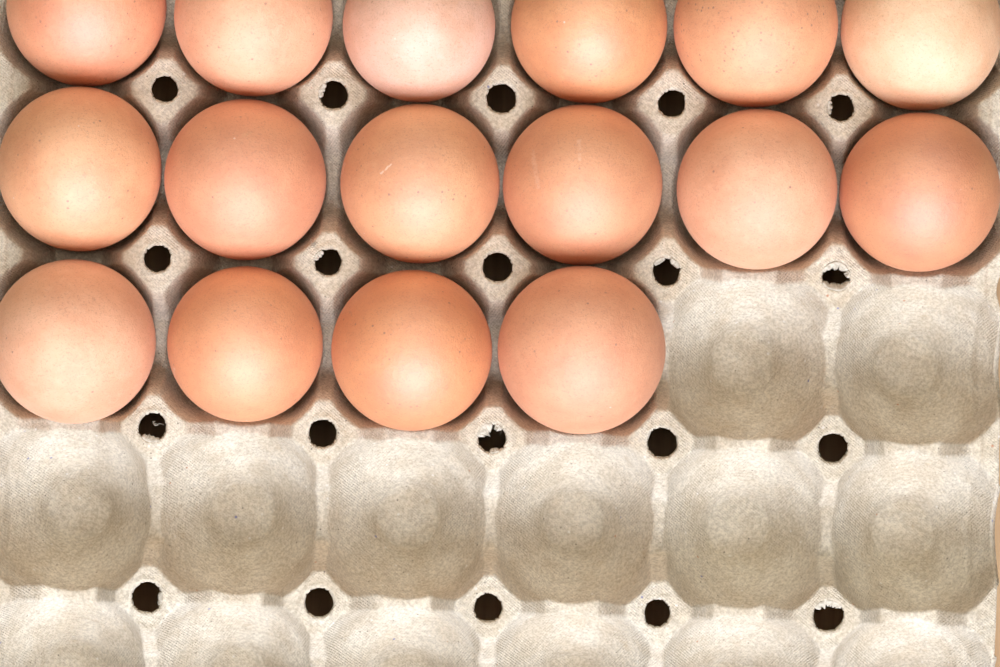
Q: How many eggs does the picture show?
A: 16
